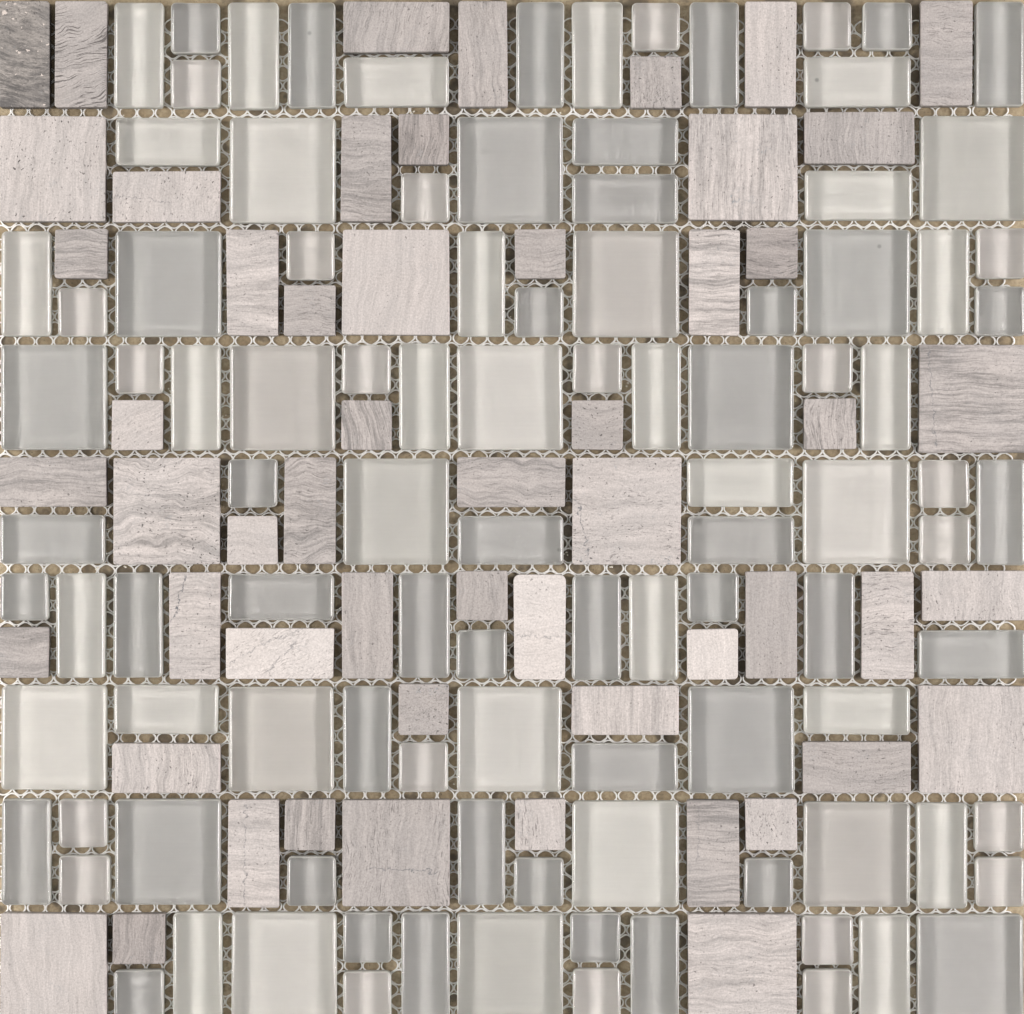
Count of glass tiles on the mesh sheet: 103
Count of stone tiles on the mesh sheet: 55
